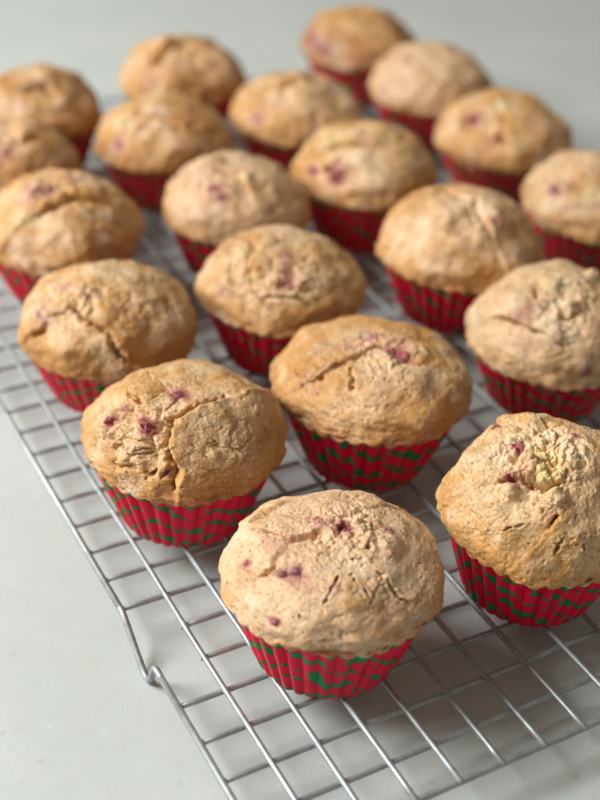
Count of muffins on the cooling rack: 20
